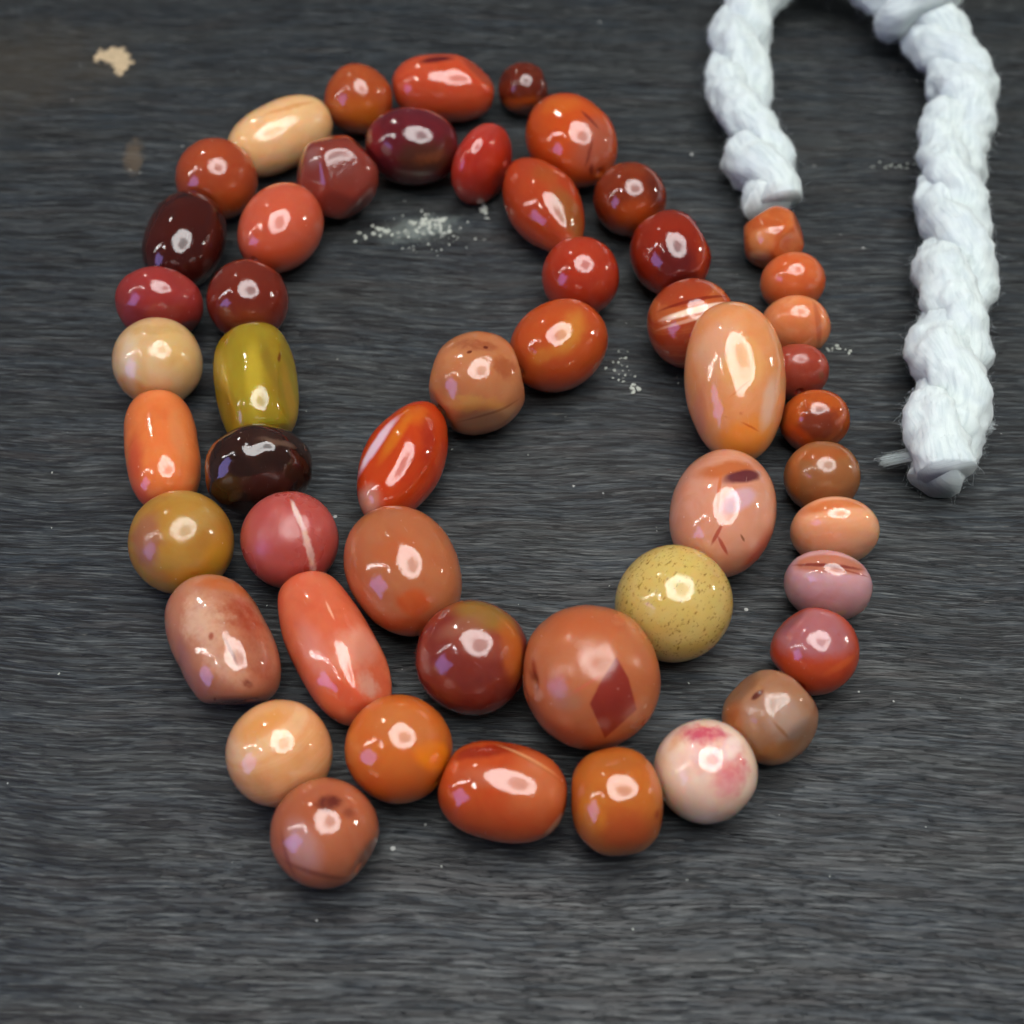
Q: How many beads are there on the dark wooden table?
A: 51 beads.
